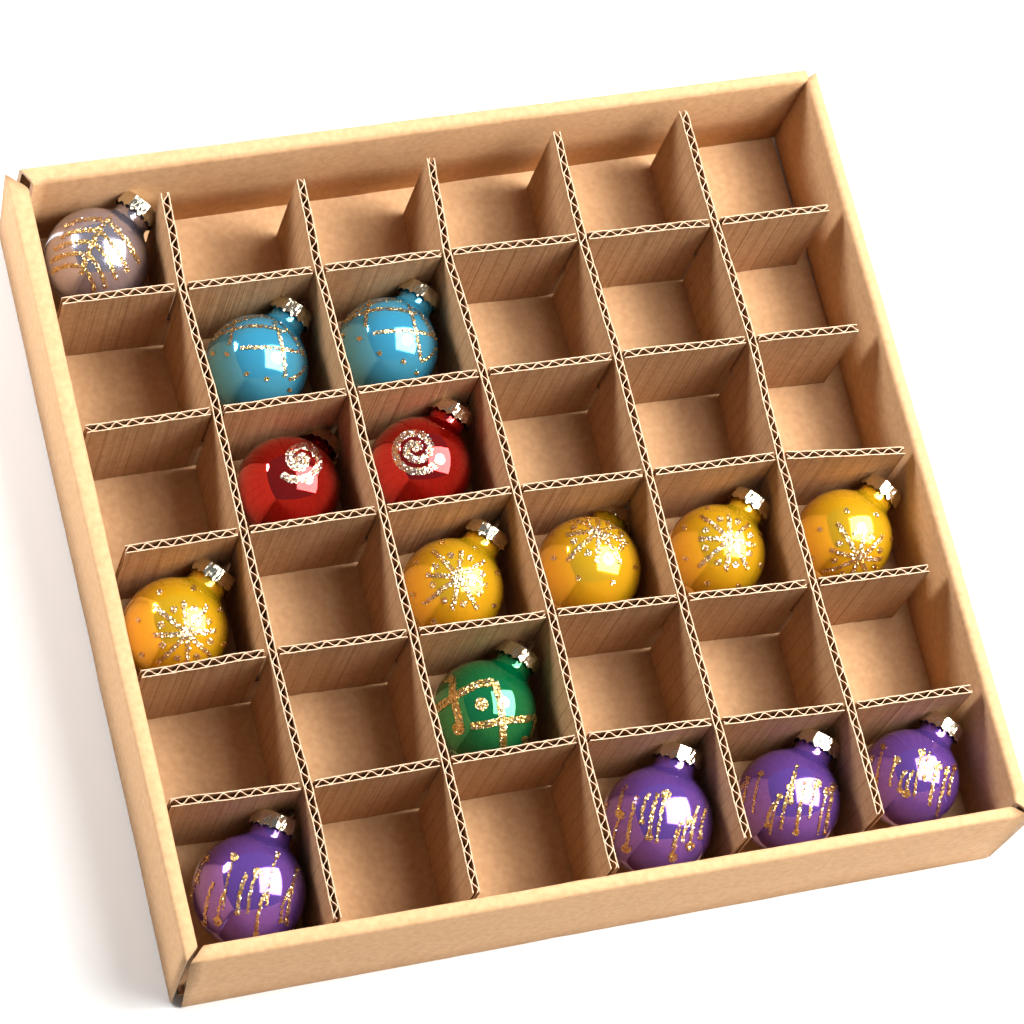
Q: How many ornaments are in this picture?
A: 15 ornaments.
